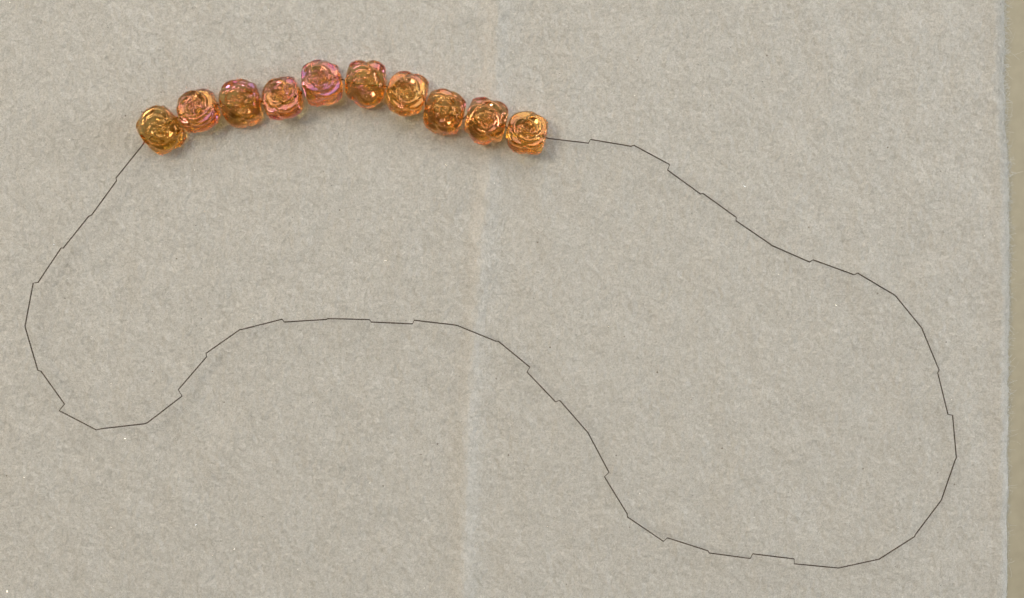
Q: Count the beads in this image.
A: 10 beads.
